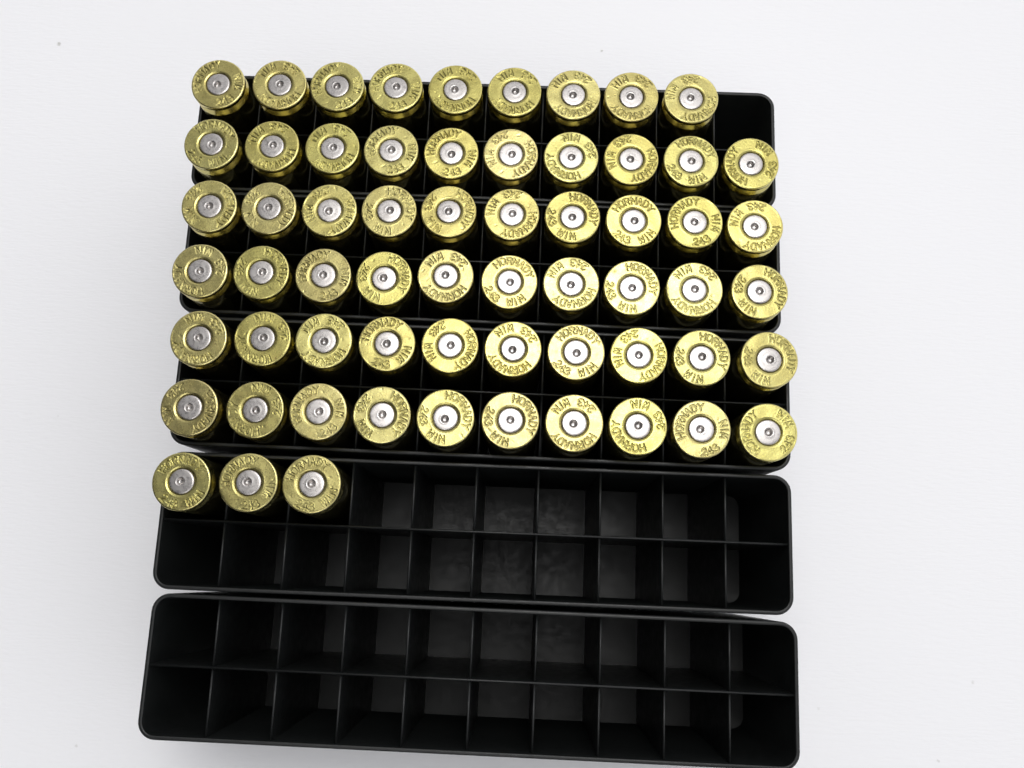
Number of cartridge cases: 62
